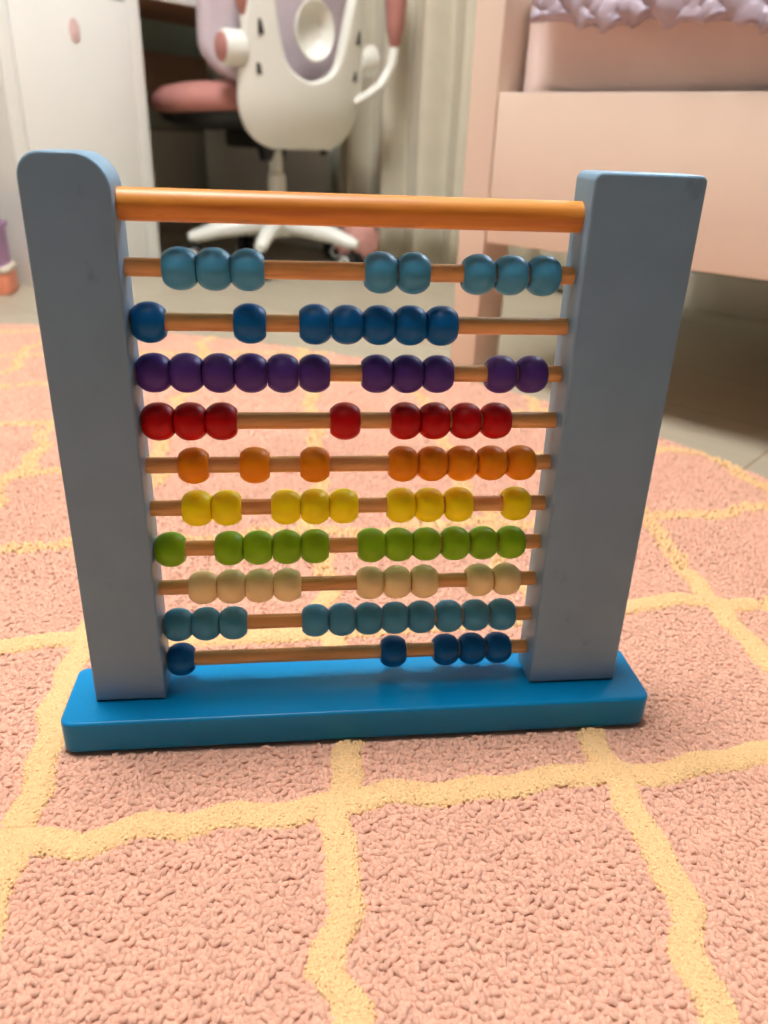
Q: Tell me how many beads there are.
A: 87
